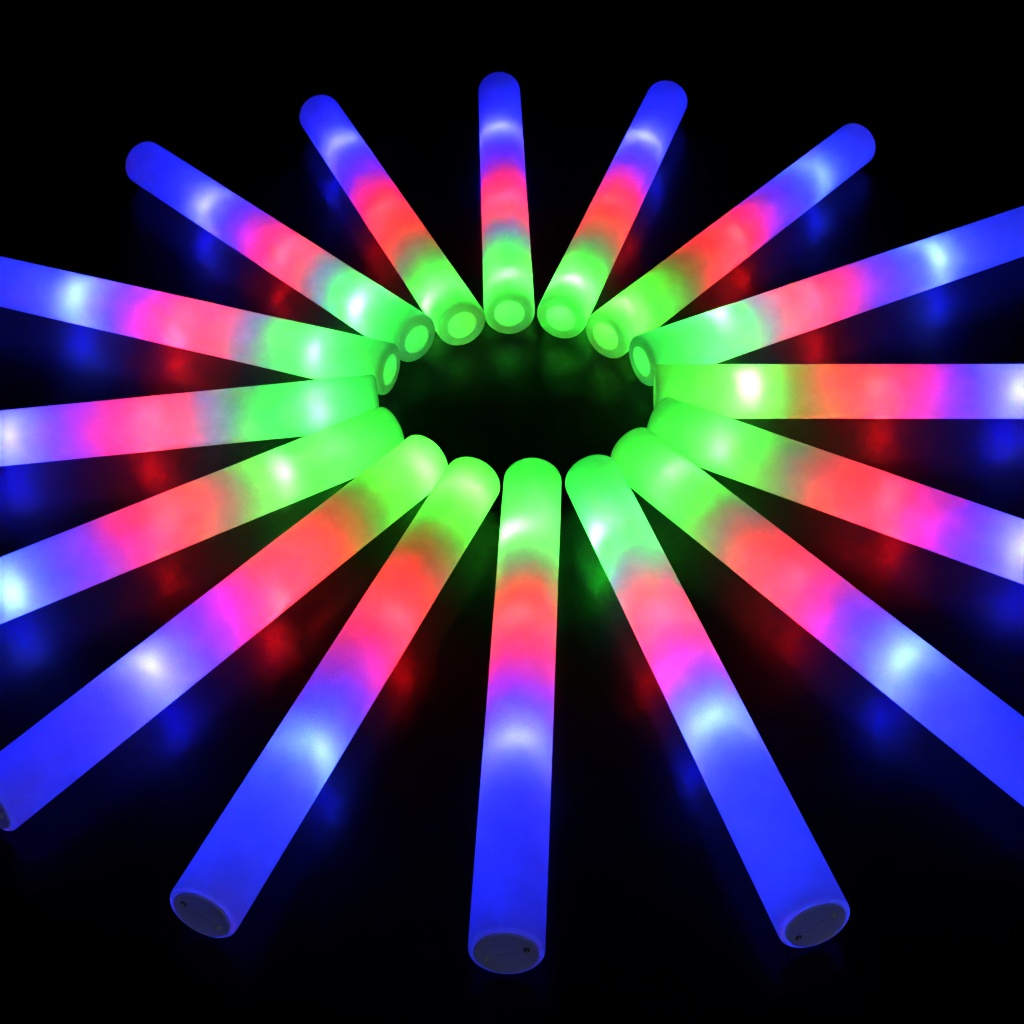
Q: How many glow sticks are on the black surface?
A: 16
